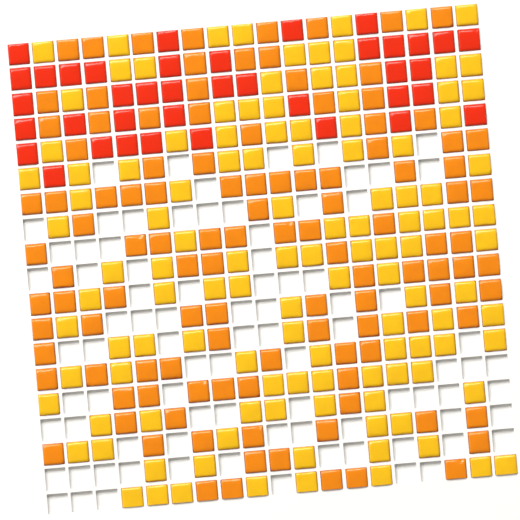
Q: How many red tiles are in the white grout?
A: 39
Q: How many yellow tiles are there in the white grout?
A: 121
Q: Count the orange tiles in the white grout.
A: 115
